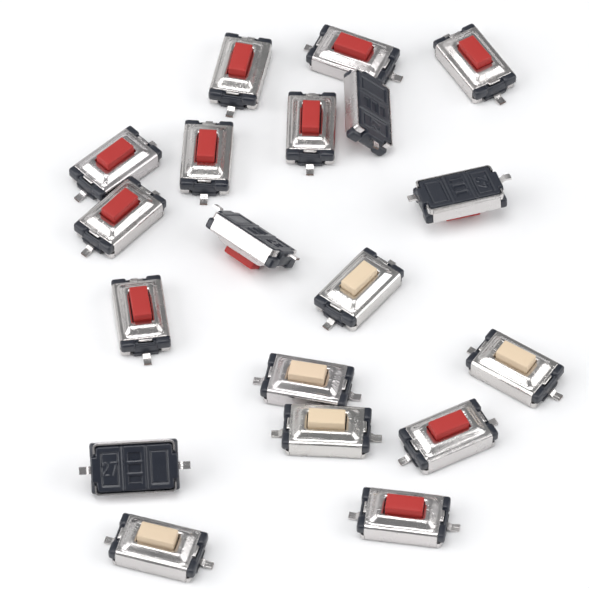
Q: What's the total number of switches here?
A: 19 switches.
